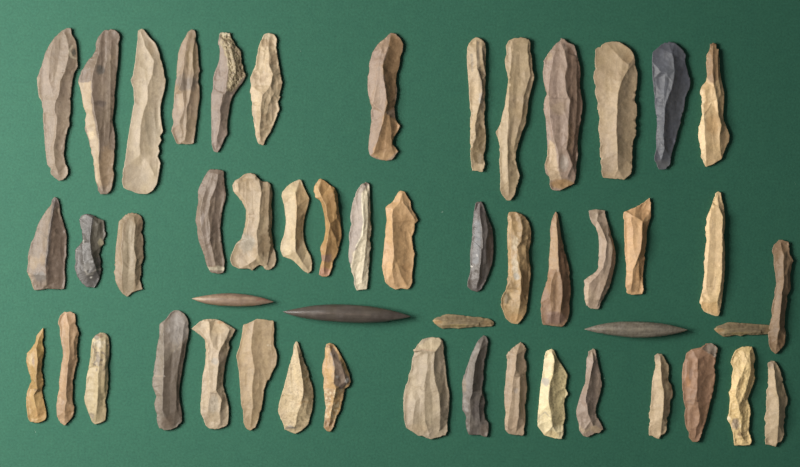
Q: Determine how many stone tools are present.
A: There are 51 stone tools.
